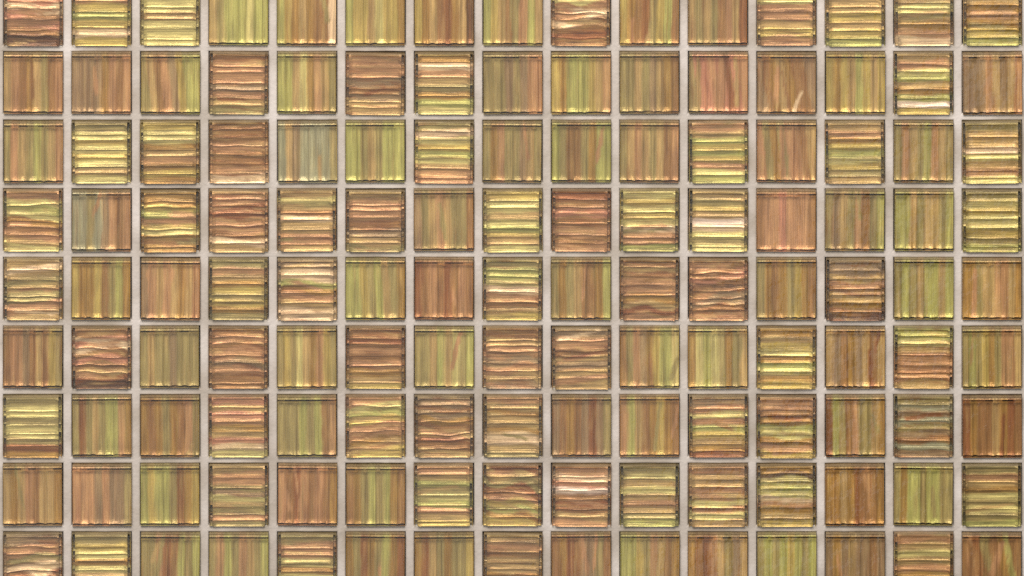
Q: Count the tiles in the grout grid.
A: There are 135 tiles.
